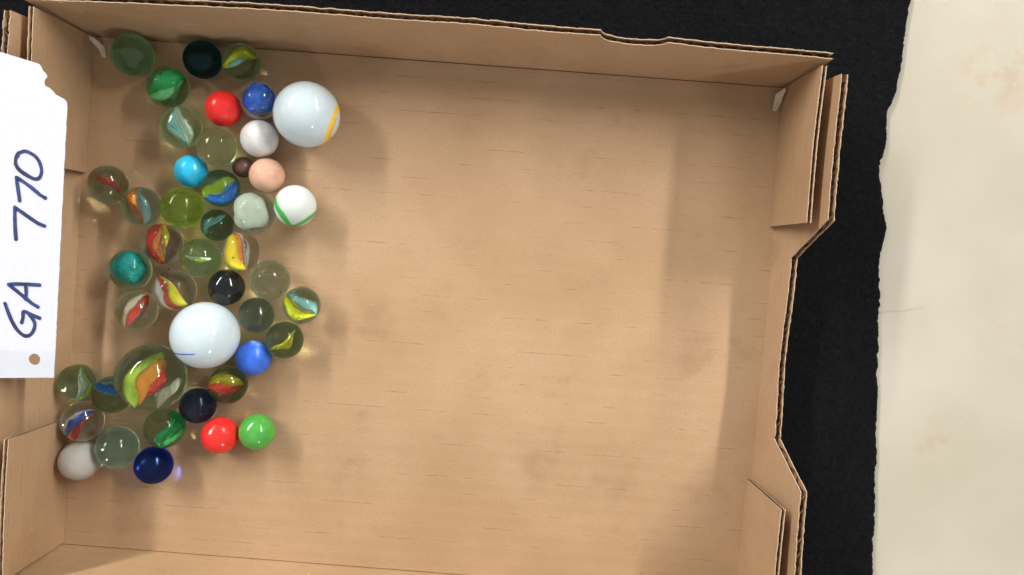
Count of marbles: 45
